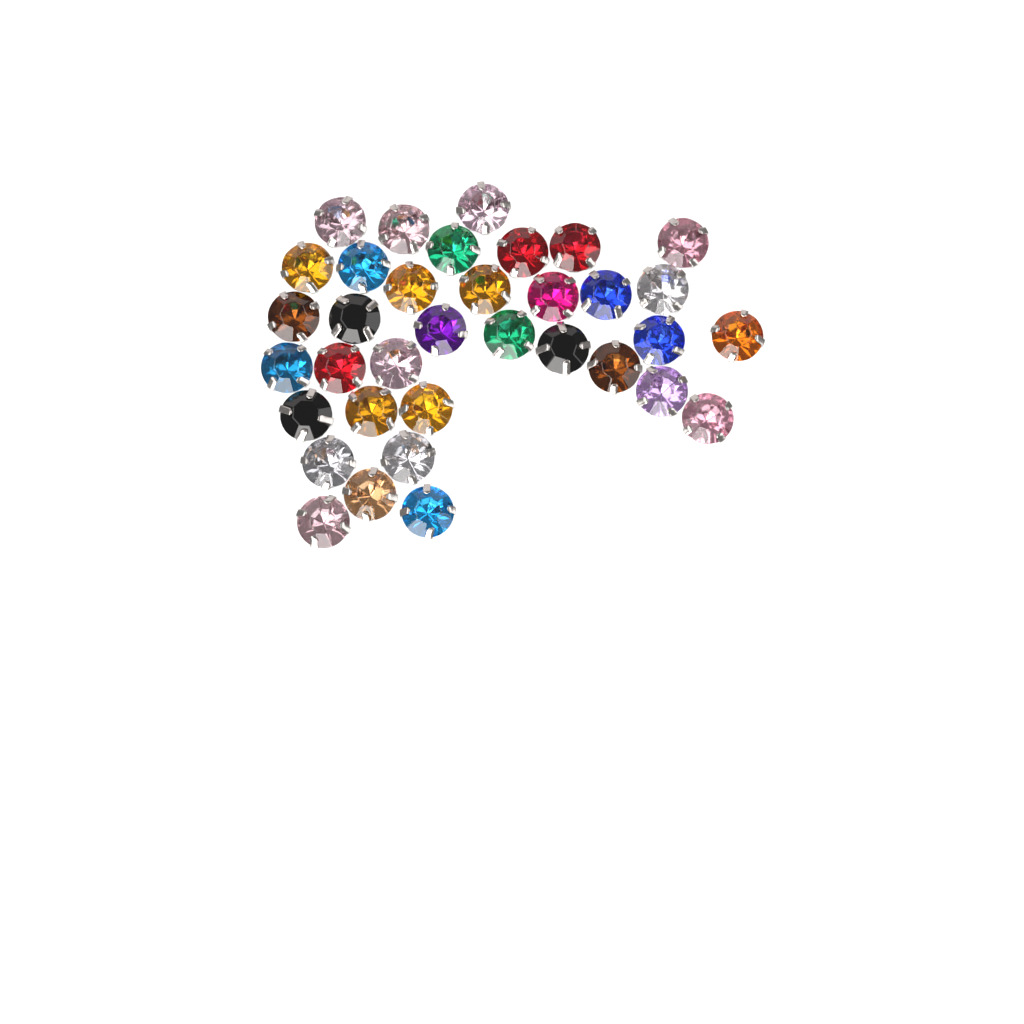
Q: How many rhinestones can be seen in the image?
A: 35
